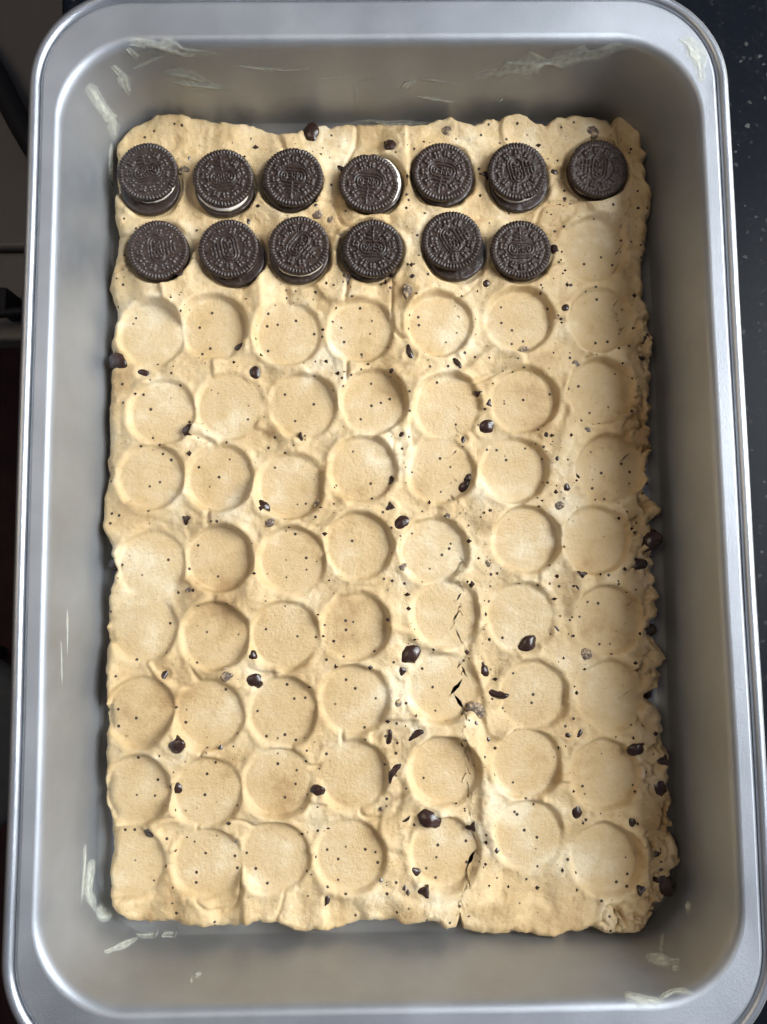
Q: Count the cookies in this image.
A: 13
